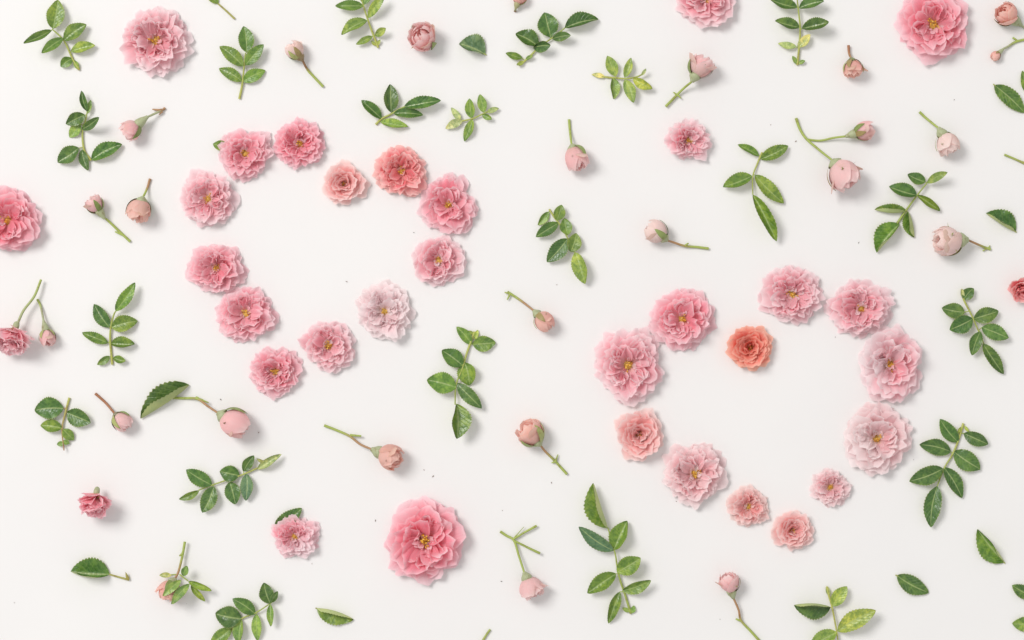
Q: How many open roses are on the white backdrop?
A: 34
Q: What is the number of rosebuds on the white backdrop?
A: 25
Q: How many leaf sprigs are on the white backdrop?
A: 21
